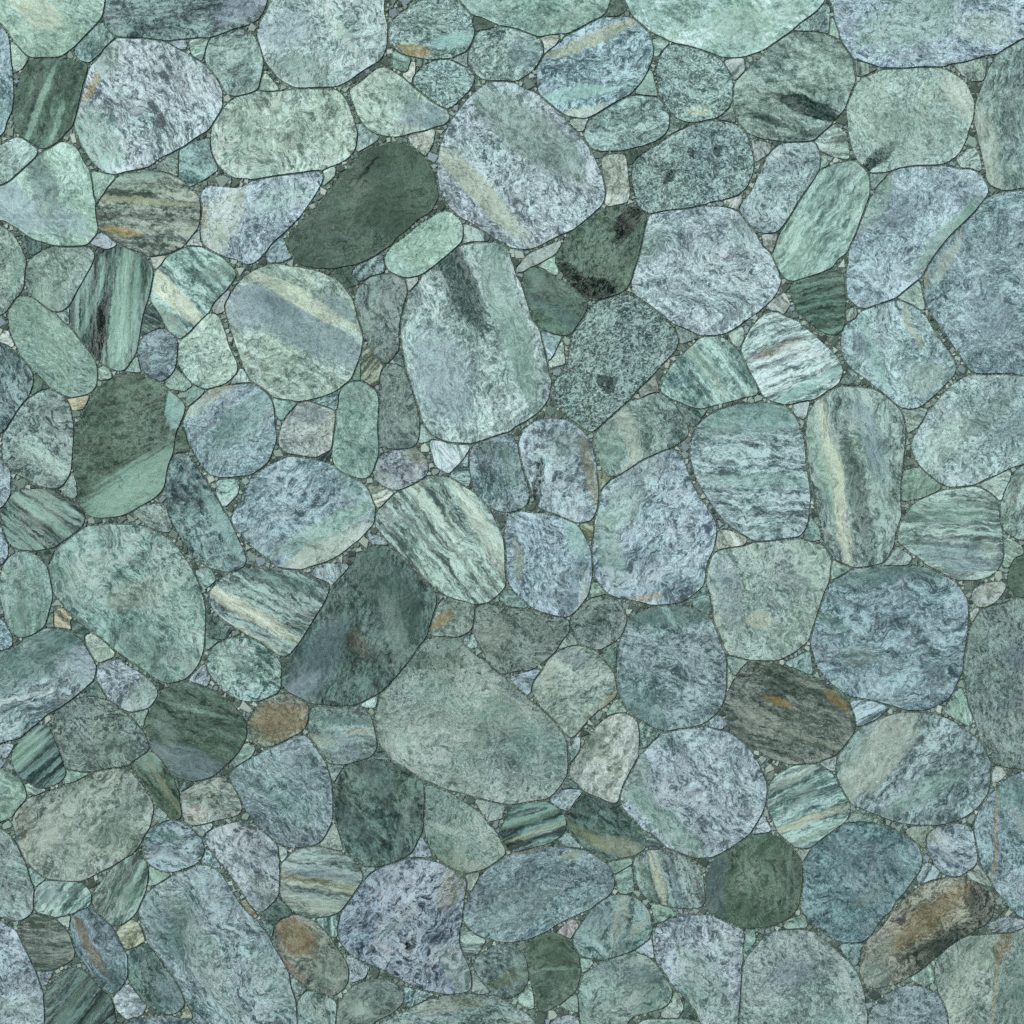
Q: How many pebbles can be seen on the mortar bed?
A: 148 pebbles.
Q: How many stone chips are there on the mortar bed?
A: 183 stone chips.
